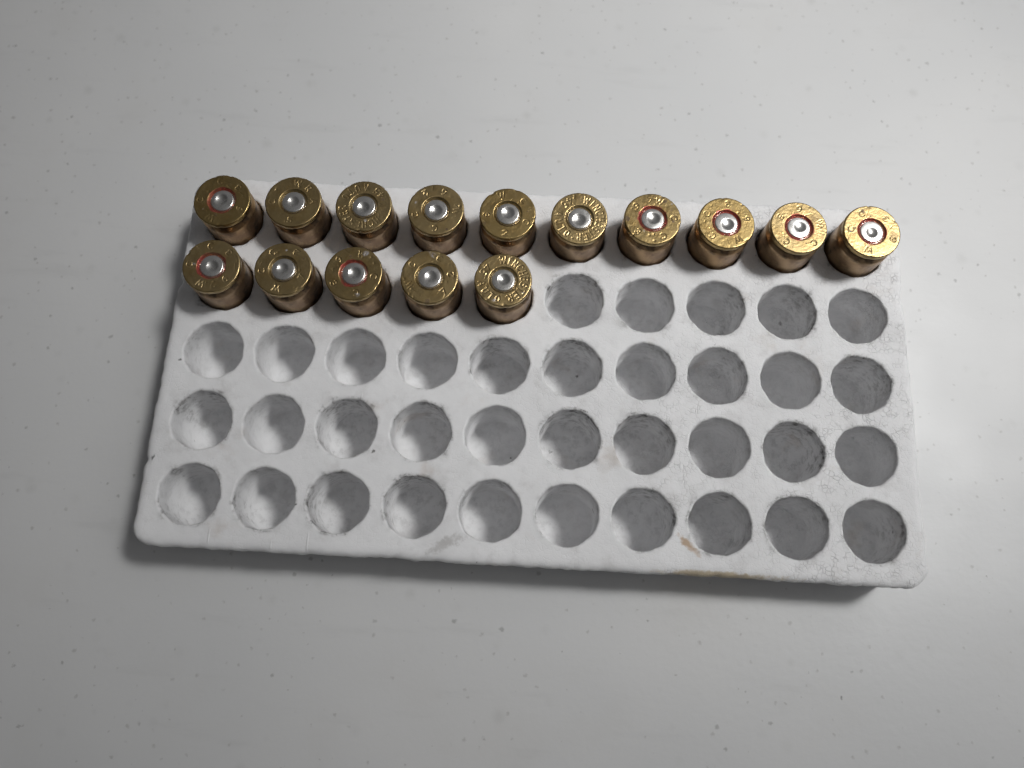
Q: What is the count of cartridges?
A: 15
